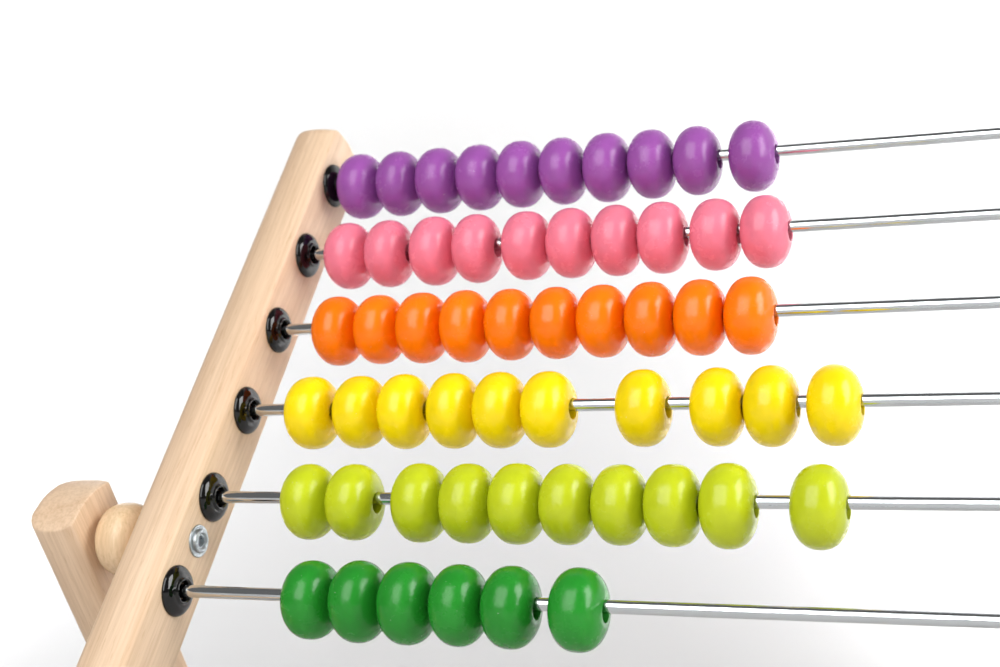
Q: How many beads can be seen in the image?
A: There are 56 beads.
